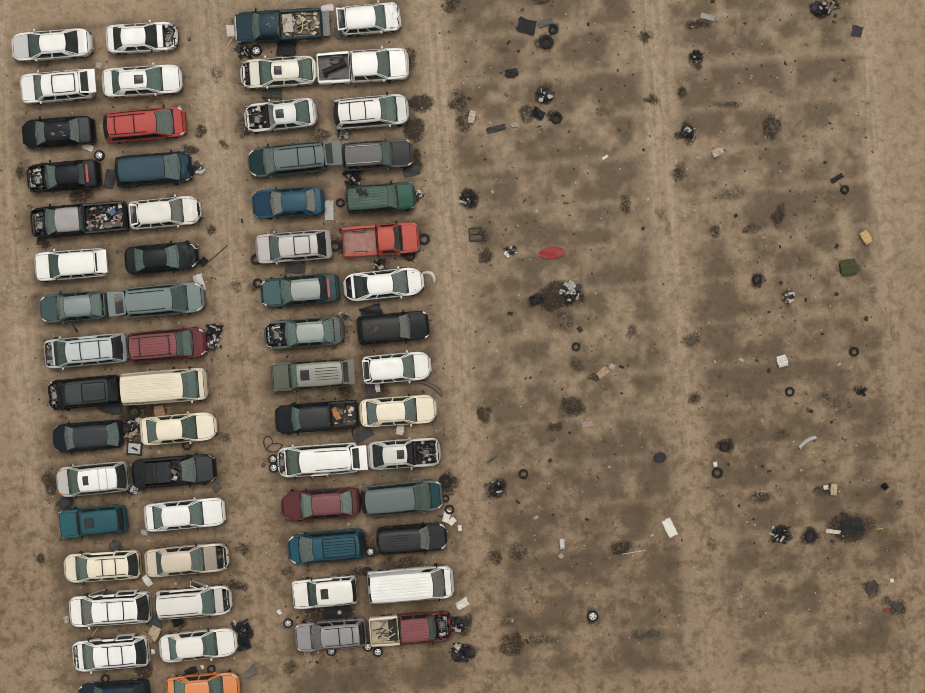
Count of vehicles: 62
